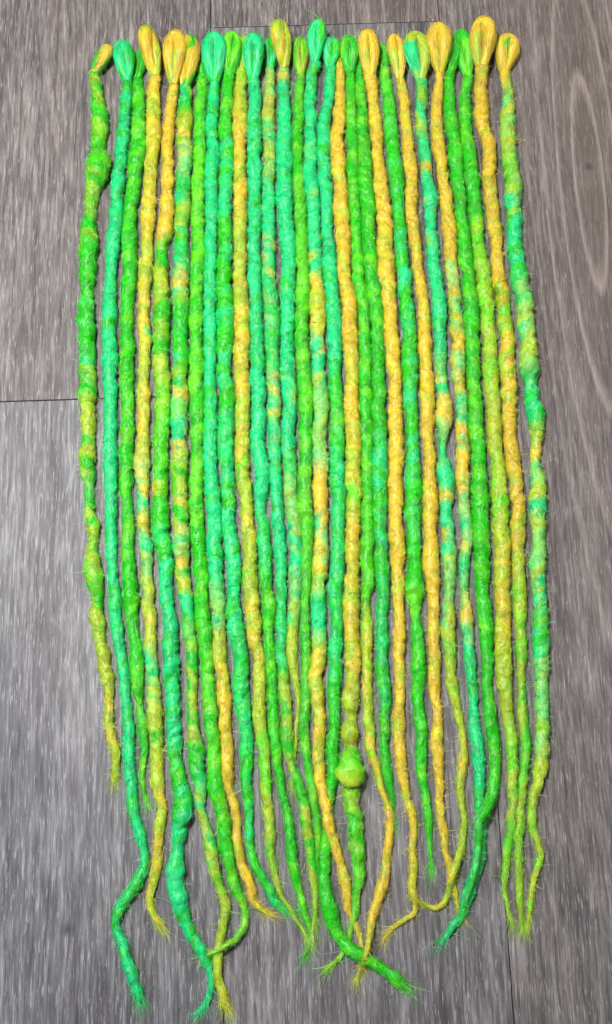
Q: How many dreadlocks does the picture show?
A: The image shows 28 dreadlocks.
